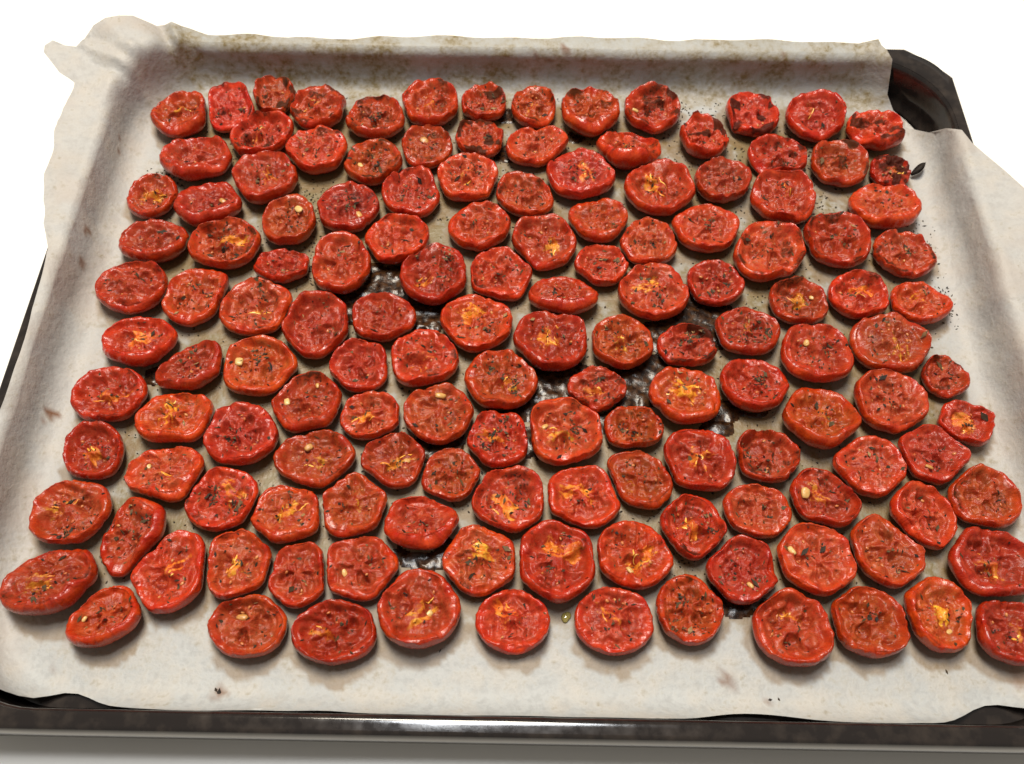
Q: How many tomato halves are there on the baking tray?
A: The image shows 140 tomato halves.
